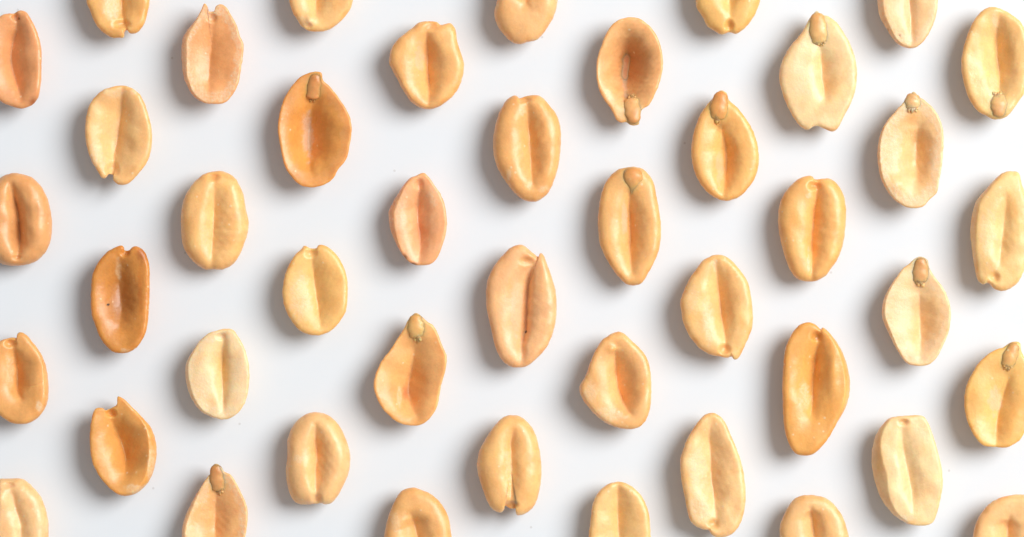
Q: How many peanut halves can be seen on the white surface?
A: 44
